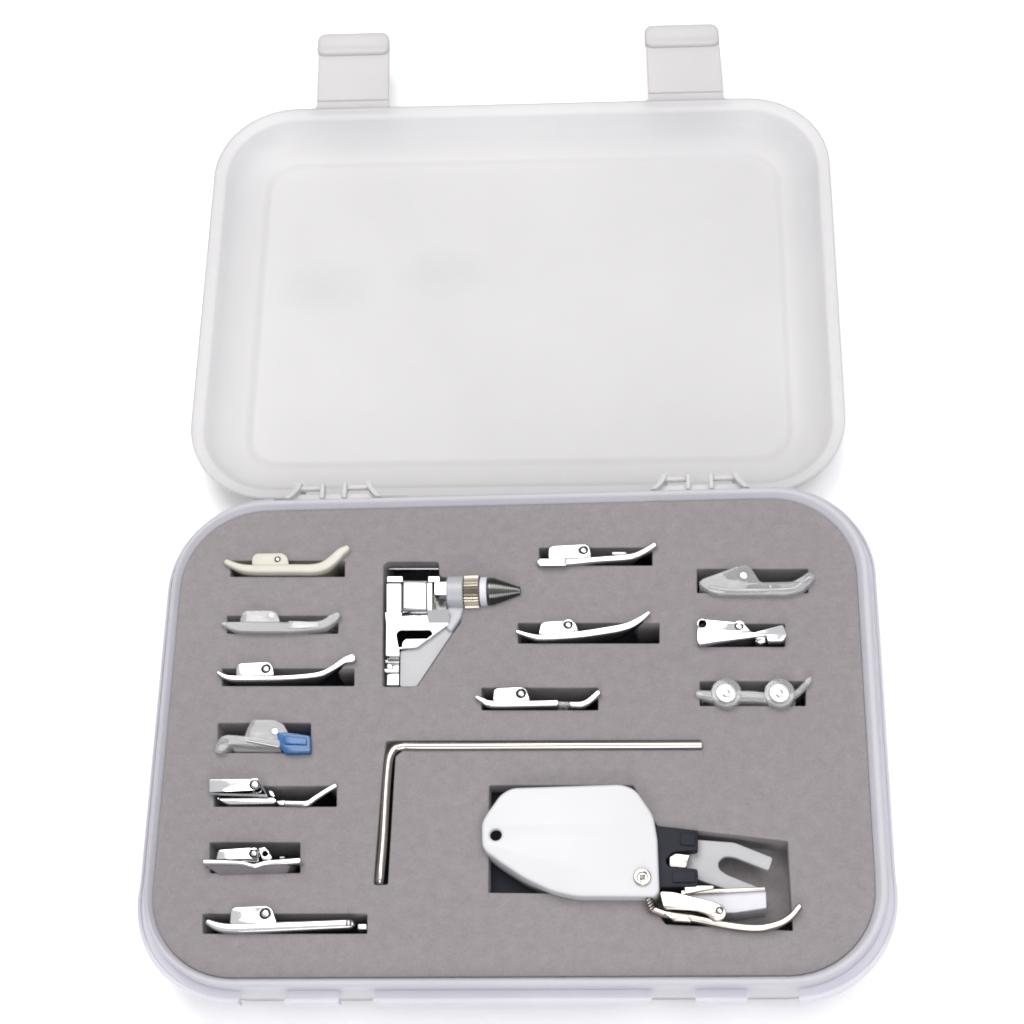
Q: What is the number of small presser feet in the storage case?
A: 13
